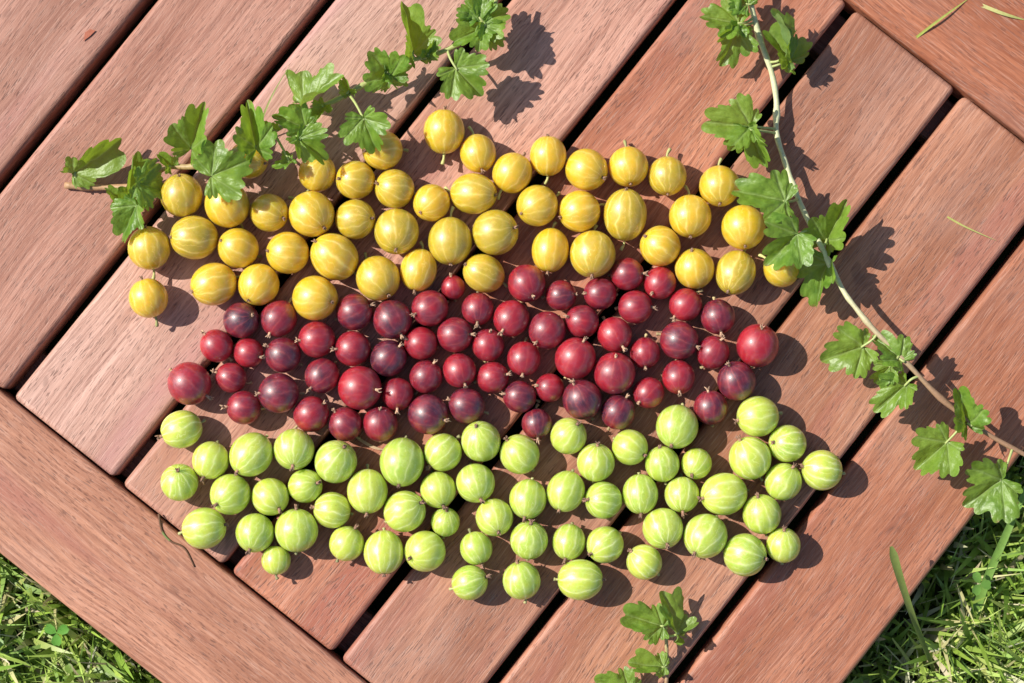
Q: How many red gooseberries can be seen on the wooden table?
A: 59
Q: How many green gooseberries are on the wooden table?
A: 57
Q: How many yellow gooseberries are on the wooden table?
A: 46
